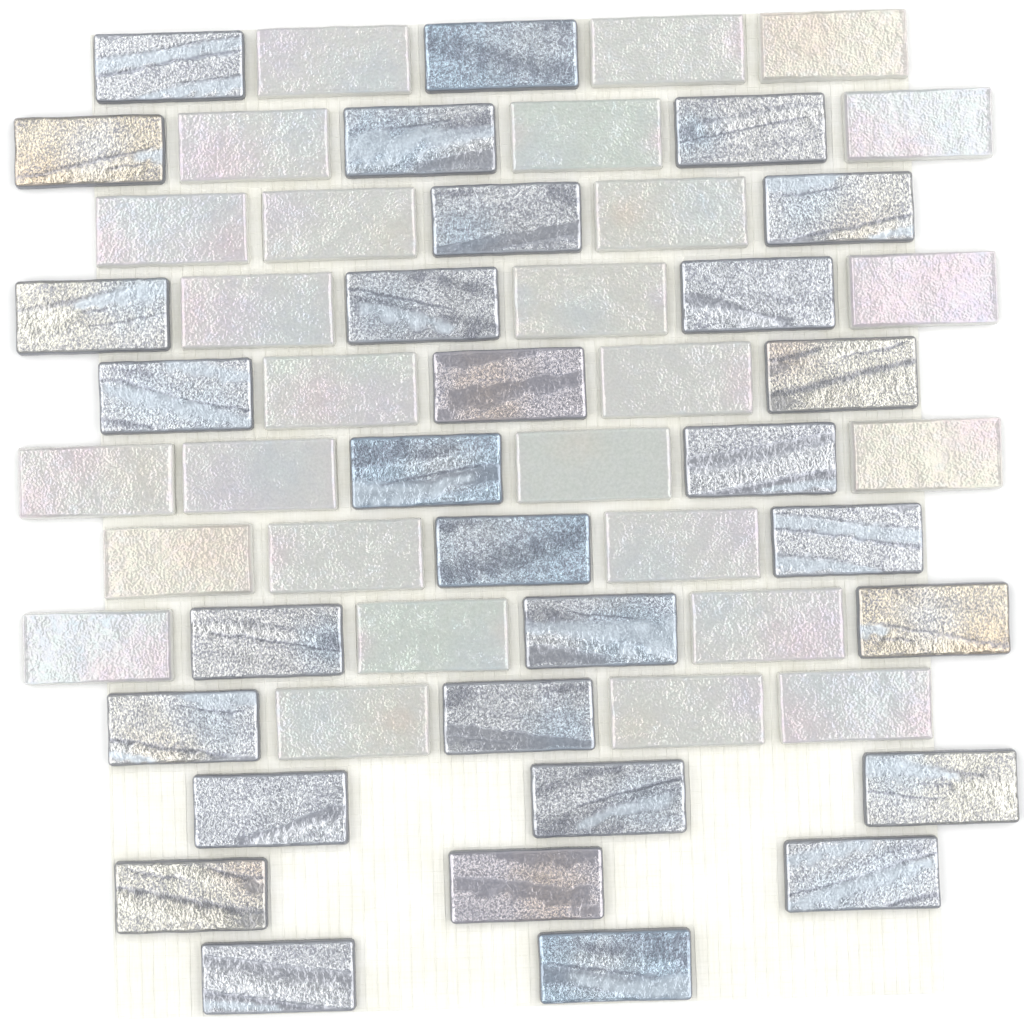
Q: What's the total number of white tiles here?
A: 27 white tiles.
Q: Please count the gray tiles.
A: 30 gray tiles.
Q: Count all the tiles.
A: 57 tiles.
